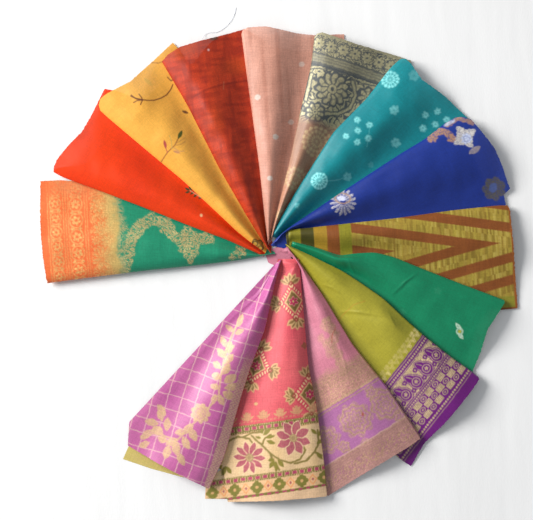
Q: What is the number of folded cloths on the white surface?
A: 14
